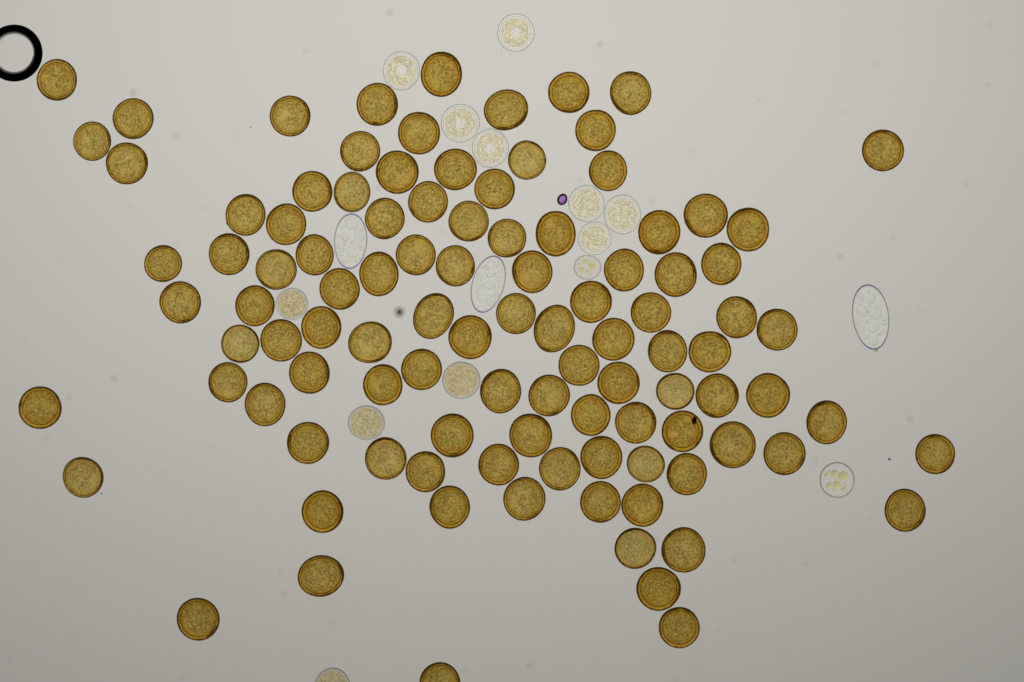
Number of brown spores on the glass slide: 104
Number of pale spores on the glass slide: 13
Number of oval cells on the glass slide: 3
